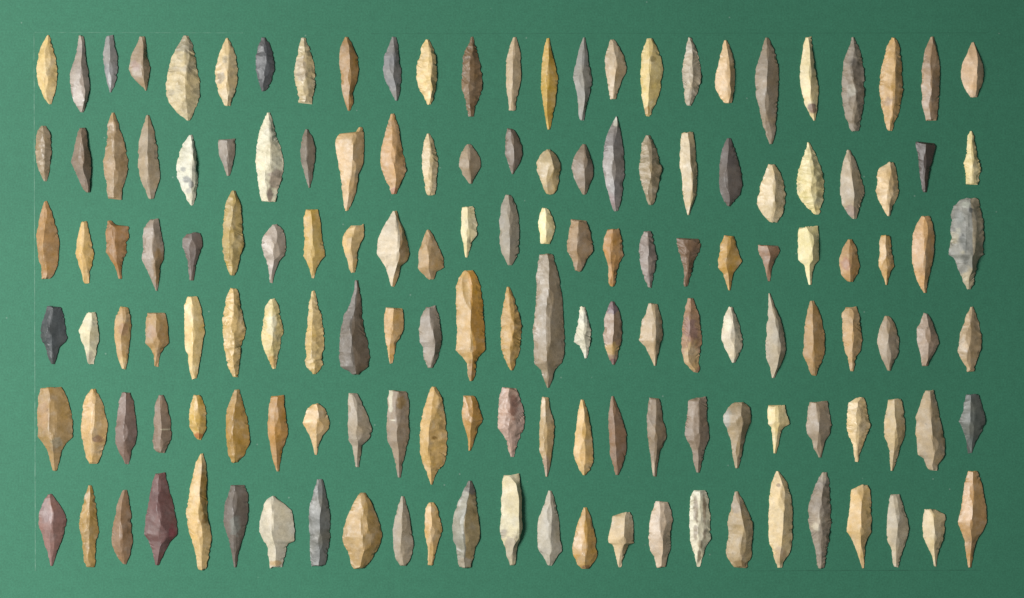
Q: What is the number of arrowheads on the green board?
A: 150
